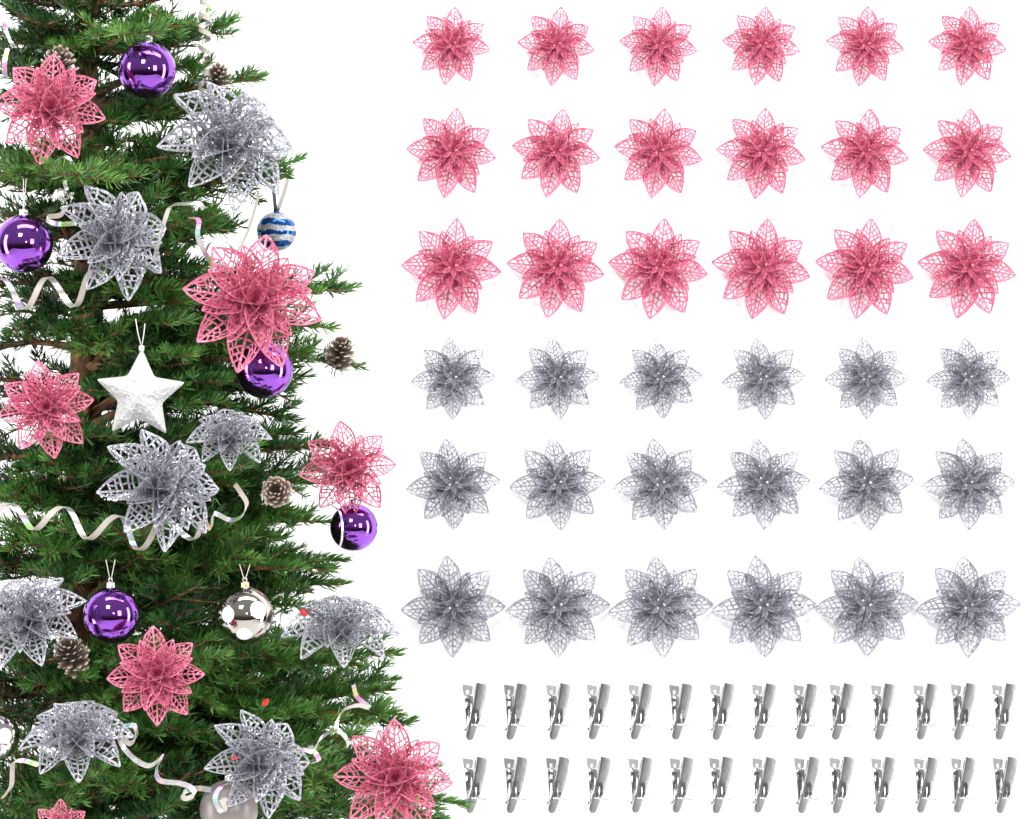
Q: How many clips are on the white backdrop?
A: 28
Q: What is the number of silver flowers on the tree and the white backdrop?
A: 26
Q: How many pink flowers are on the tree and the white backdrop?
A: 25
